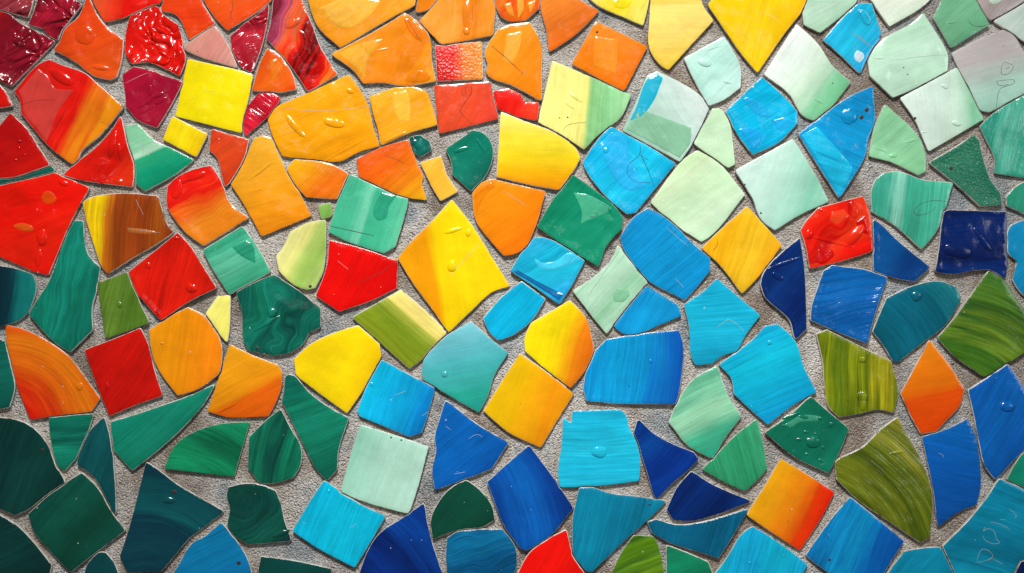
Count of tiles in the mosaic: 159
